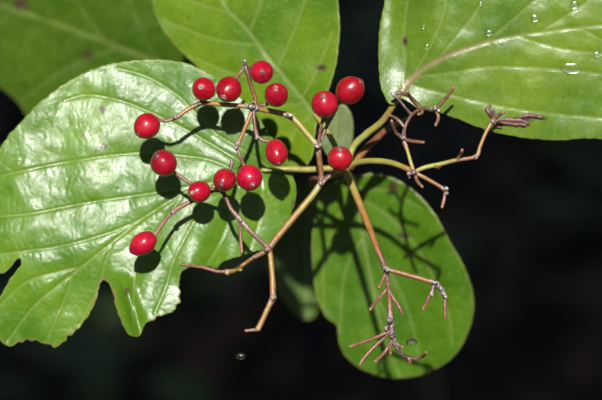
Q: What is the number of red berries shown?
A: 14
